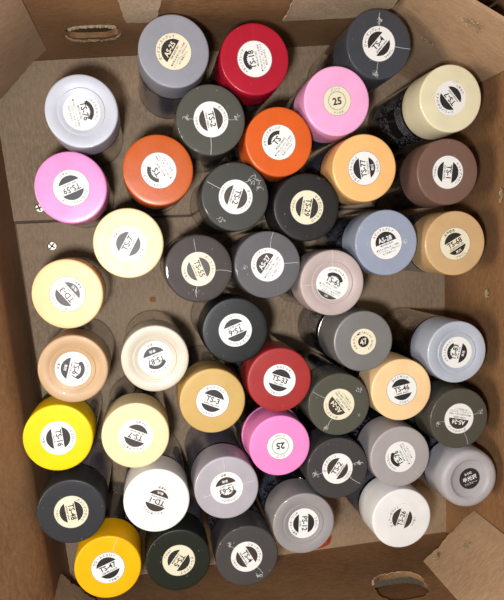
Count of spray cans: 45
